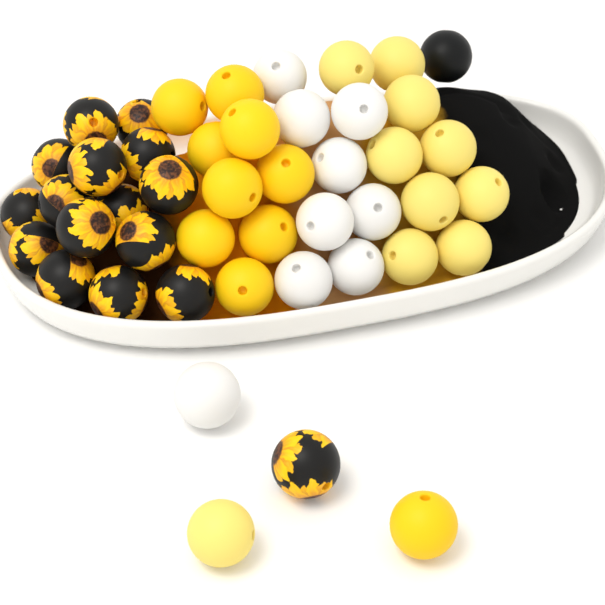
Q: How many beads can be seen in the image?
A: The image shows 46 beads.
